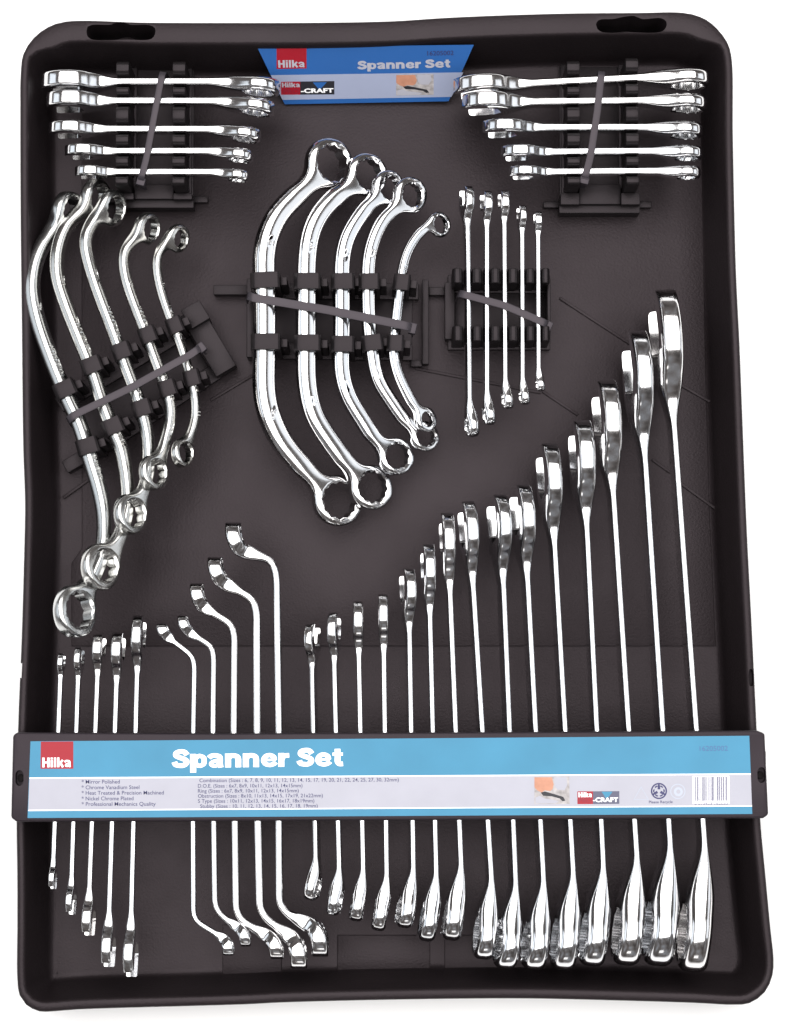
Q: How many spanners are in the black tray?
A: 50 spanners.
